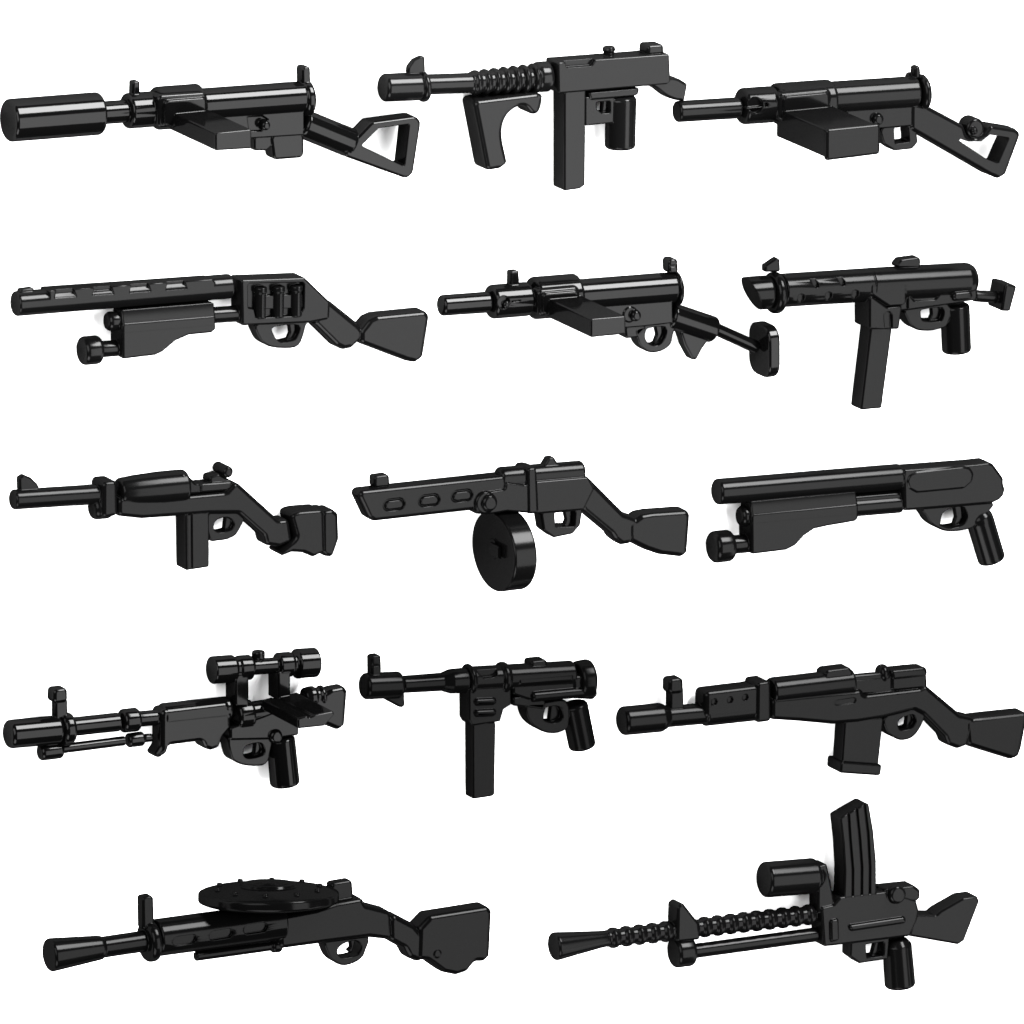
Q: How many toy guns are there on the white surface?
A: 14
